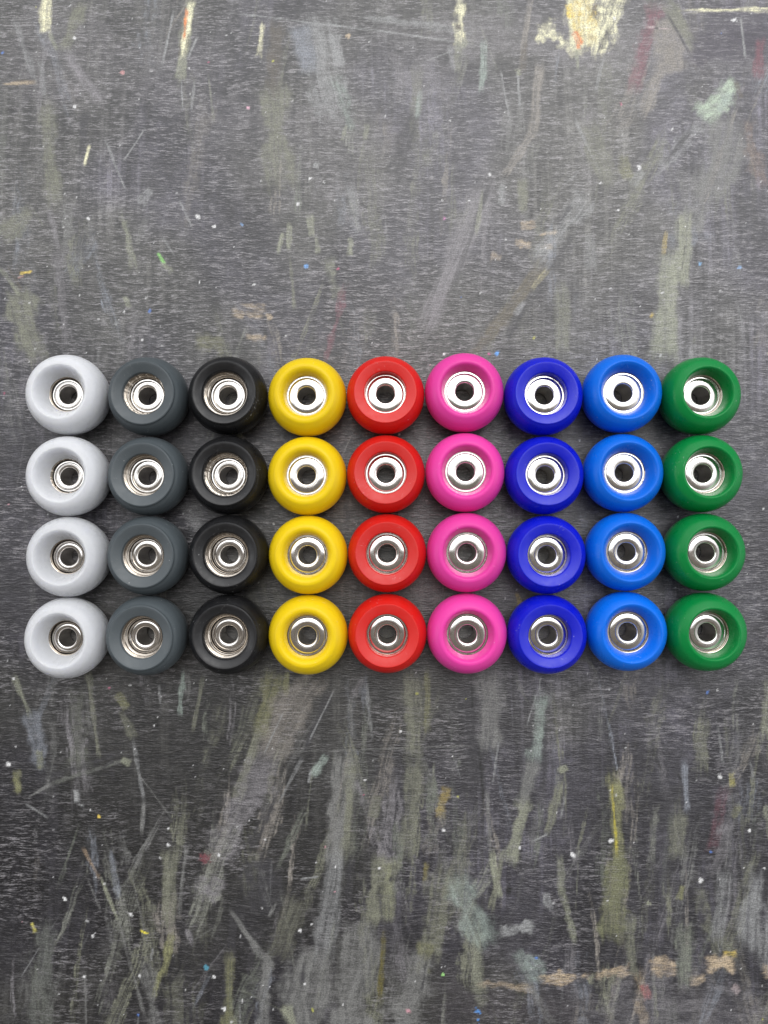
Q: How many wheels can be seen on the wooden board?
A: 36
